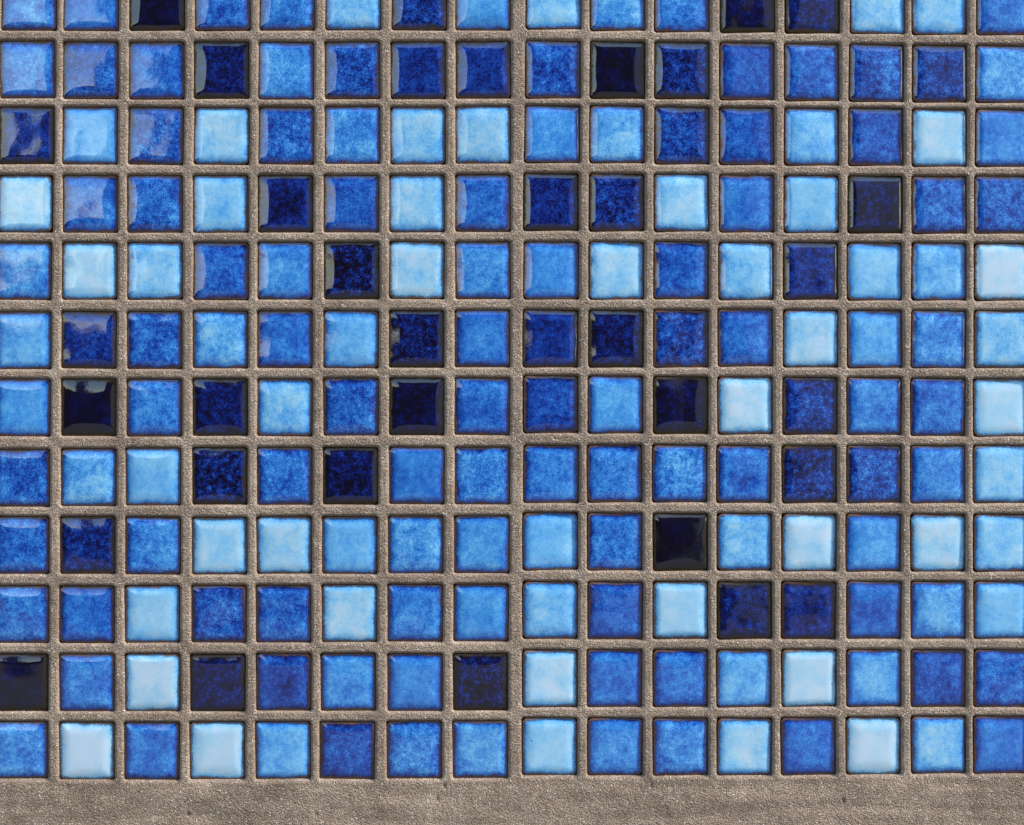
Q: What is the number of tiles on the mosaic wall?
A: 192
